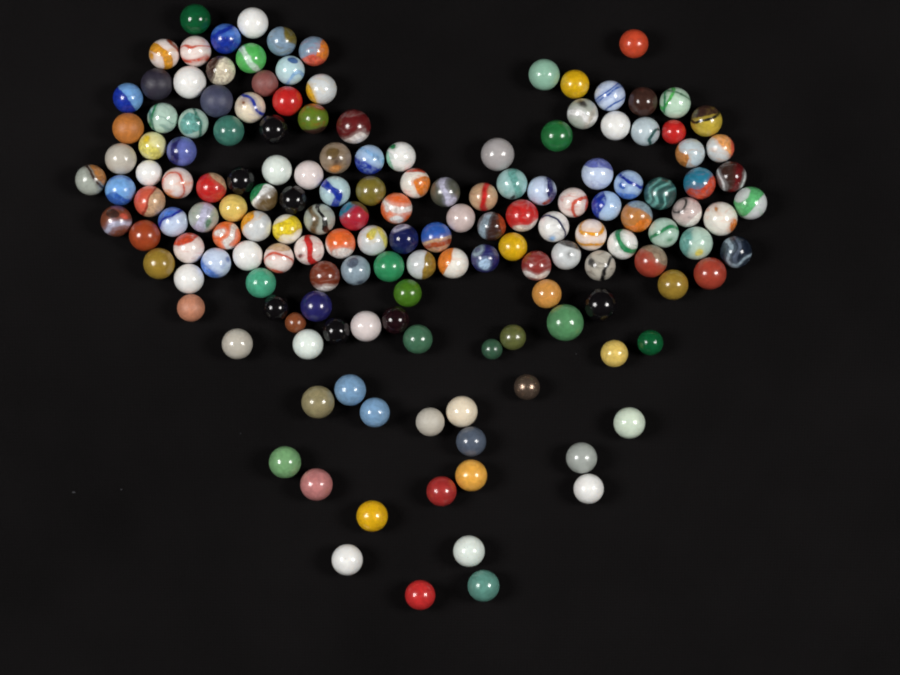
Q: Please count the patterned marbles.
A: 84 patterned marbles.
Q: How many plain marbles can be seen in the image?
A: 73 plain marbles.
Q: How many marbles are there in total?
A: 157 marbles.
